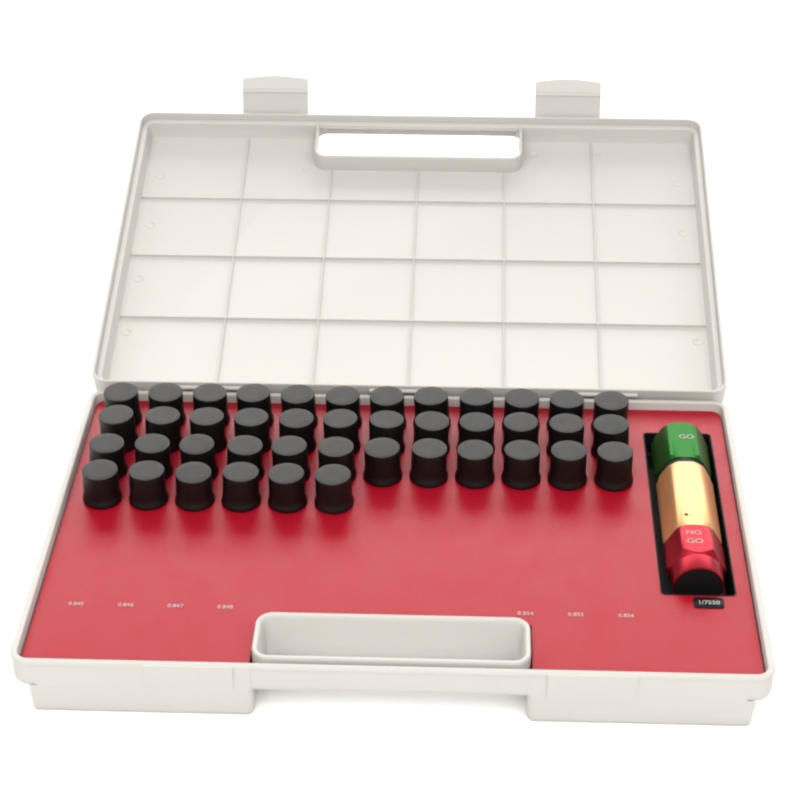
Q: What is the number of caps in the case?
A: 42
